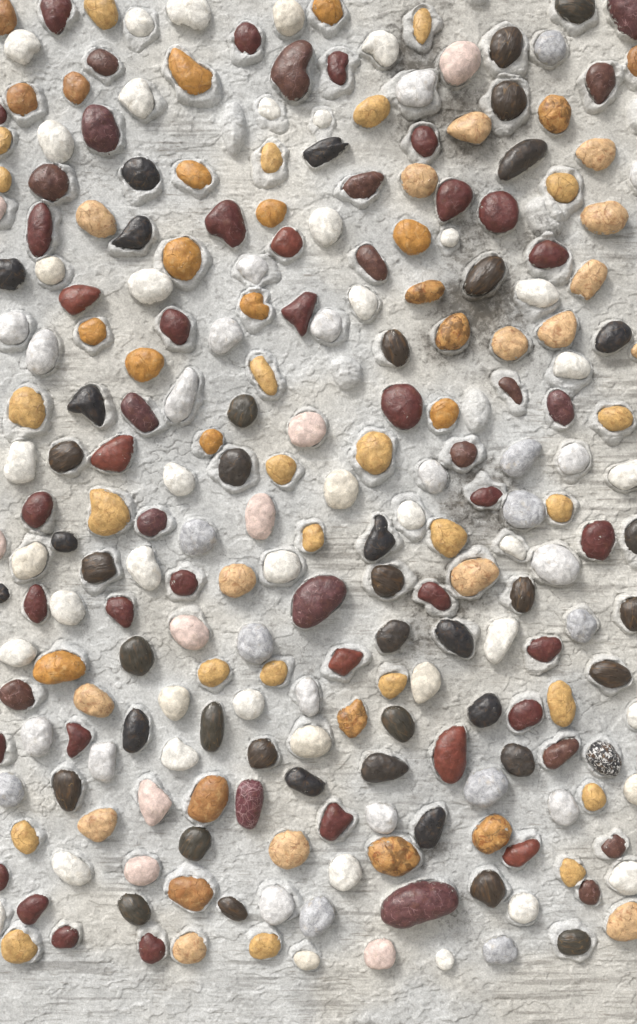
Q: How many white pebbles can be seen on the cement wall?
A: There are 78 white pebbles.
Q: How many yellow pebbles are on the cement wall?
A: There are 65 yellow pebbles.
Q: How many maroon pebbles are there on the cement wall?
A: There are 55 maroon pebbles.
